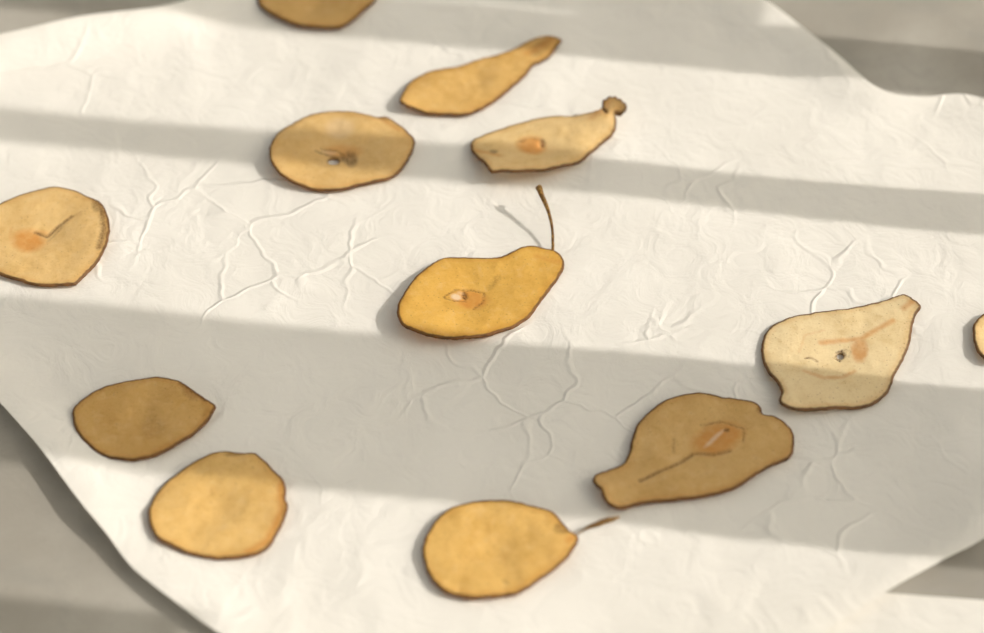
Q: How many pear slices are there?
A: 12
